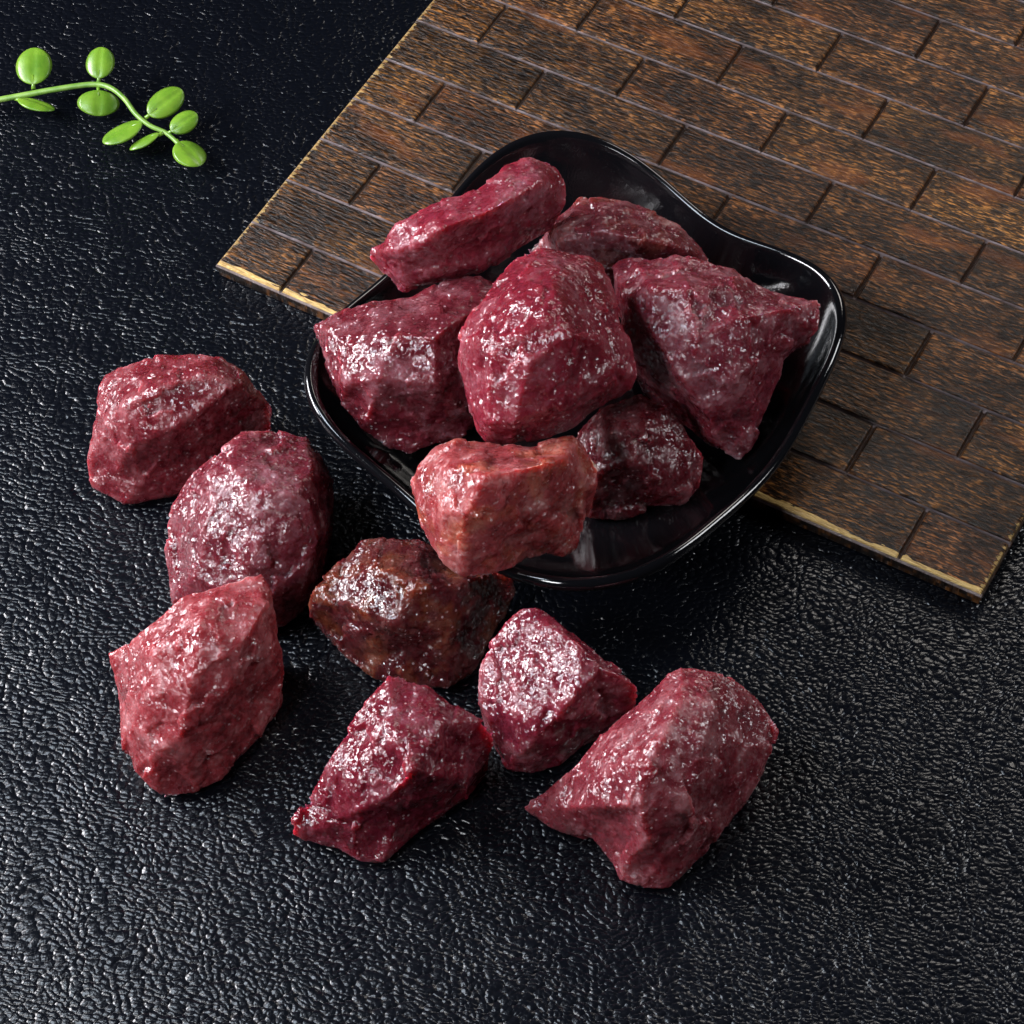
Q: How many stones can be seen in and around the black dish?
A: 14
